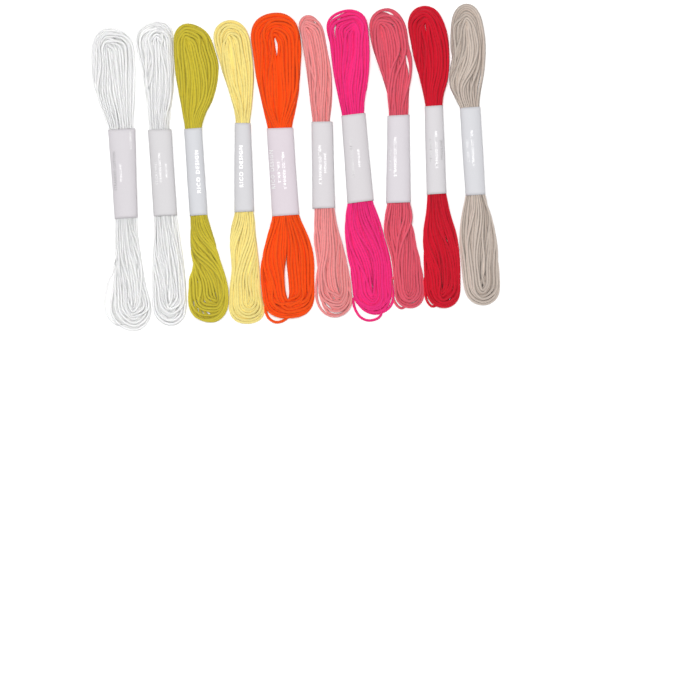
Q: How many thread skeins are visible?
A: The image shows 10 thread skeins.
